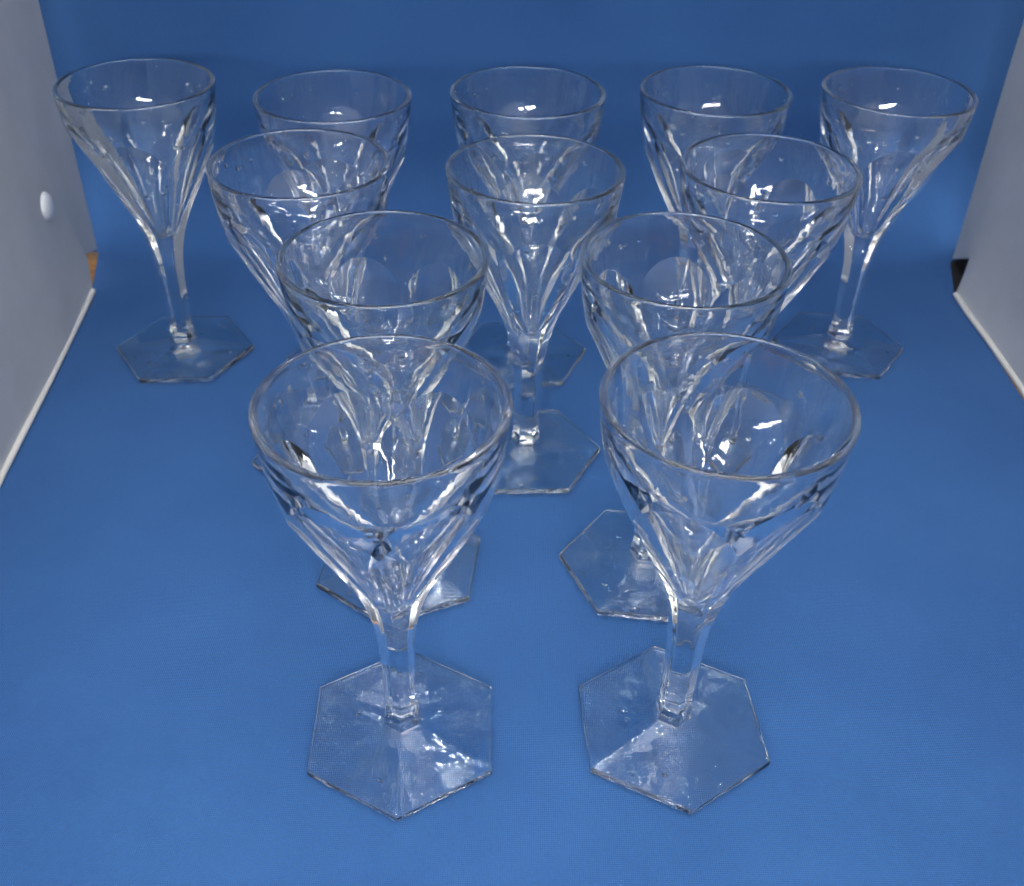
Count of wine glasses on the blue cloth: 12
